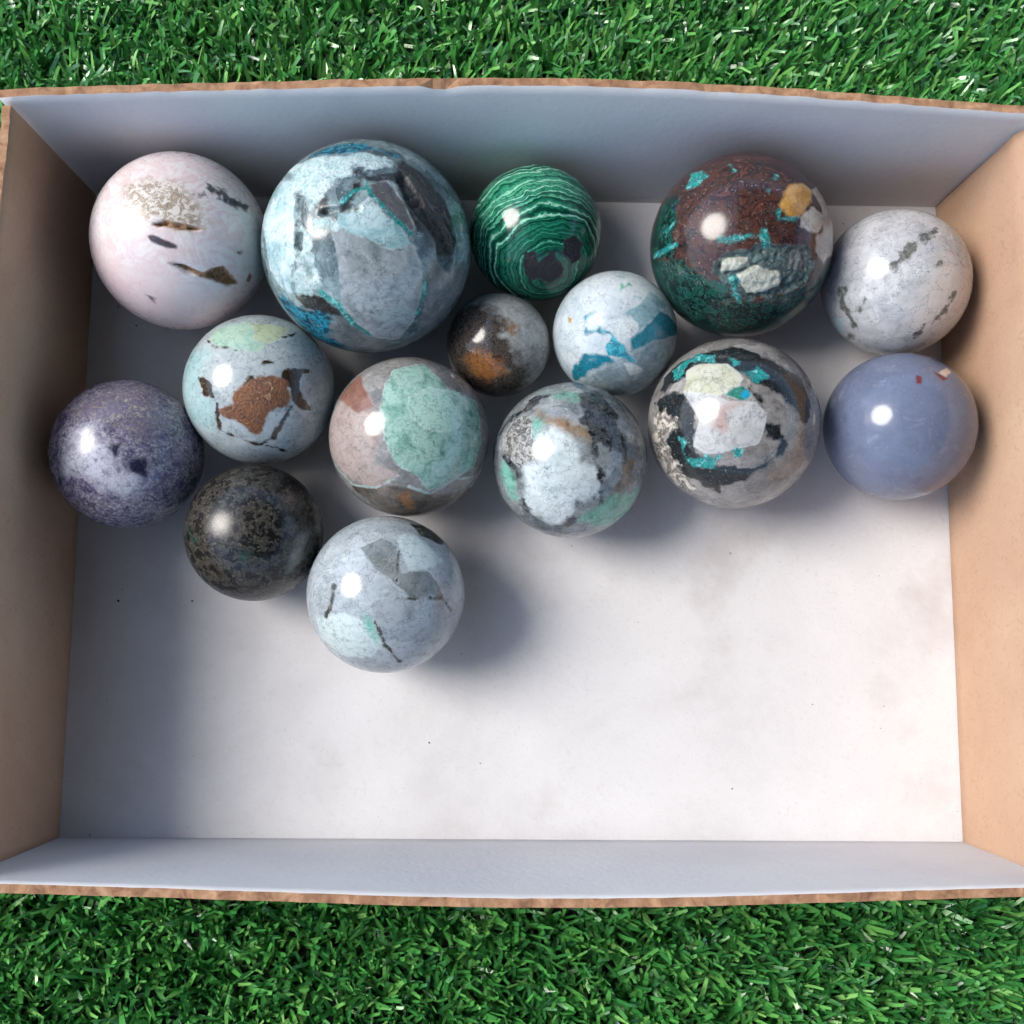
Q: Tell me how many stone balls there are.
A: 15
